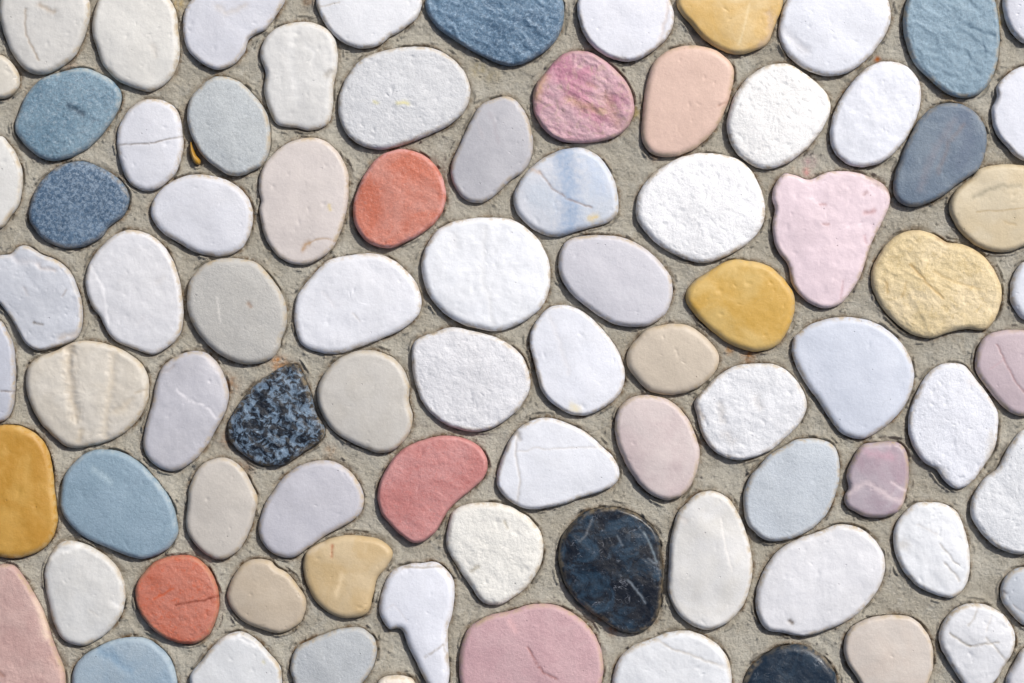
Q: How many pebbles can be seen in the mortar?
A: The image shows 86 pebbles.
